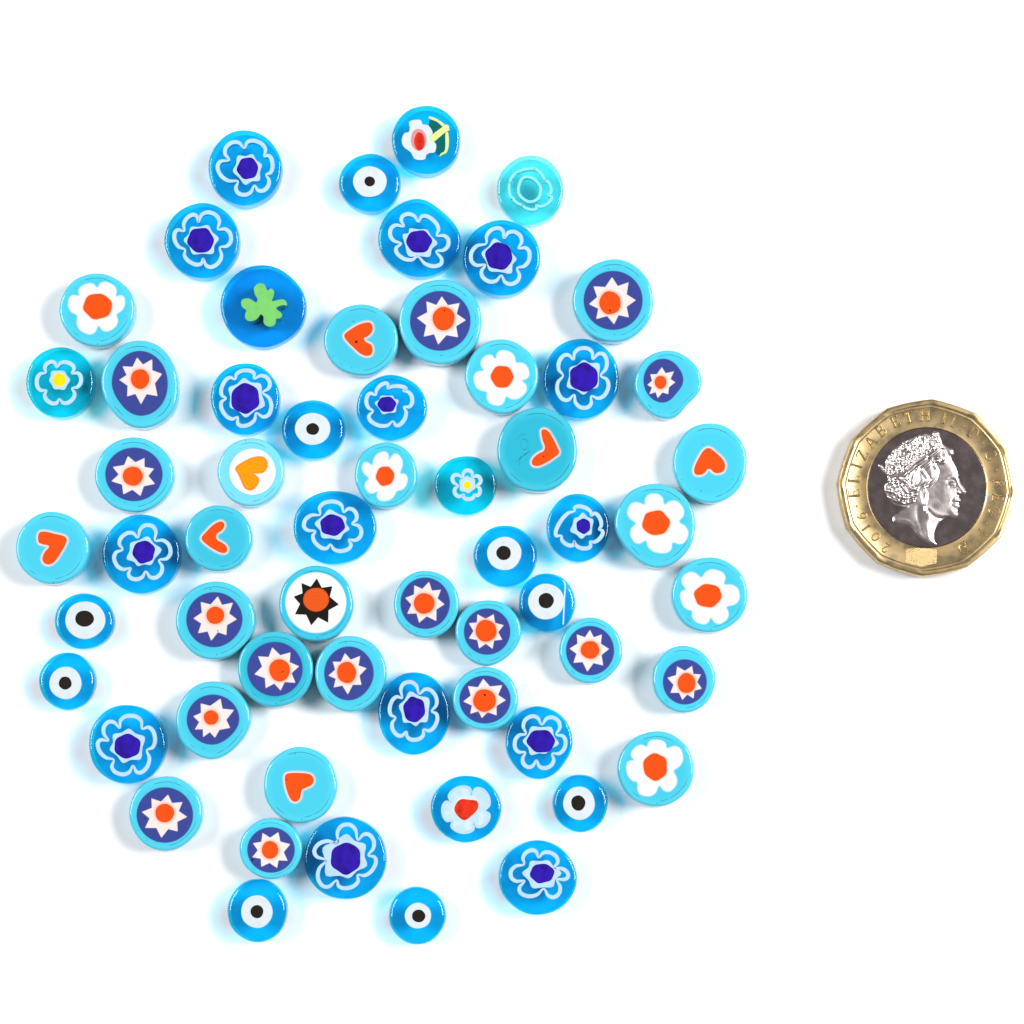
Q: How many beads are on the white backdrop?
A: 60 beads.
